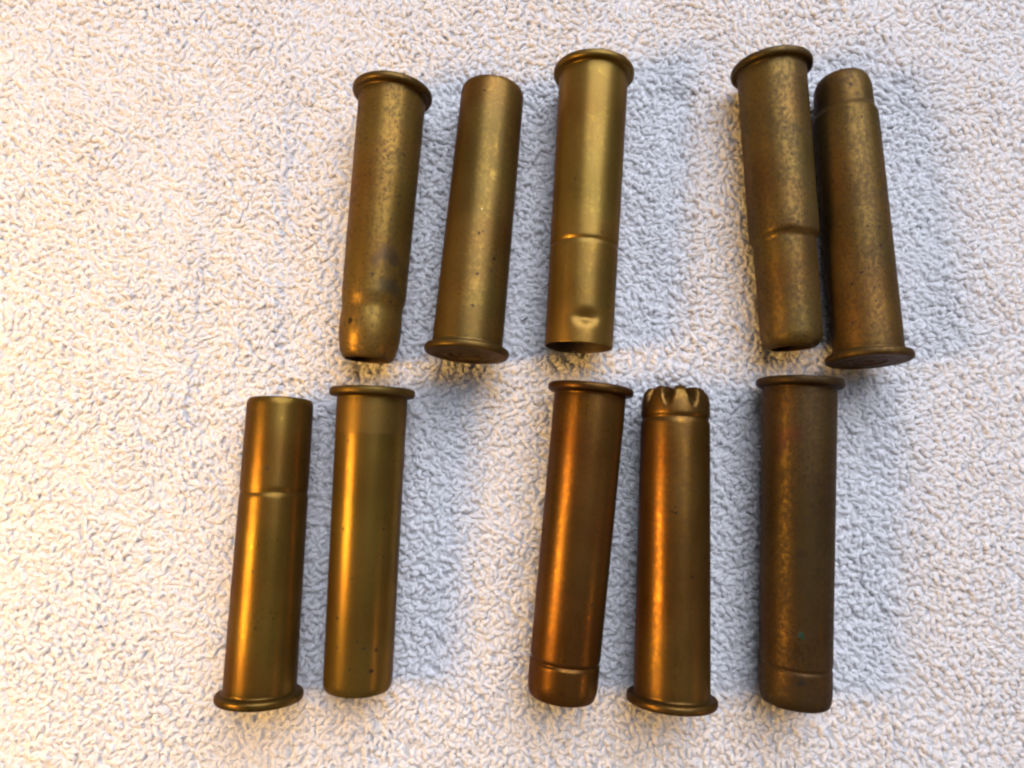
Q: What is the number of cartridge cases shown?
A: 10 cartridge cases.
